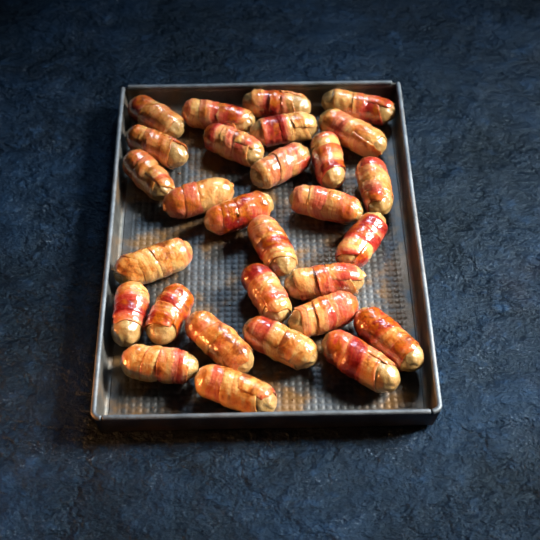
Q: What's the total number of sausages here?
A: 29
